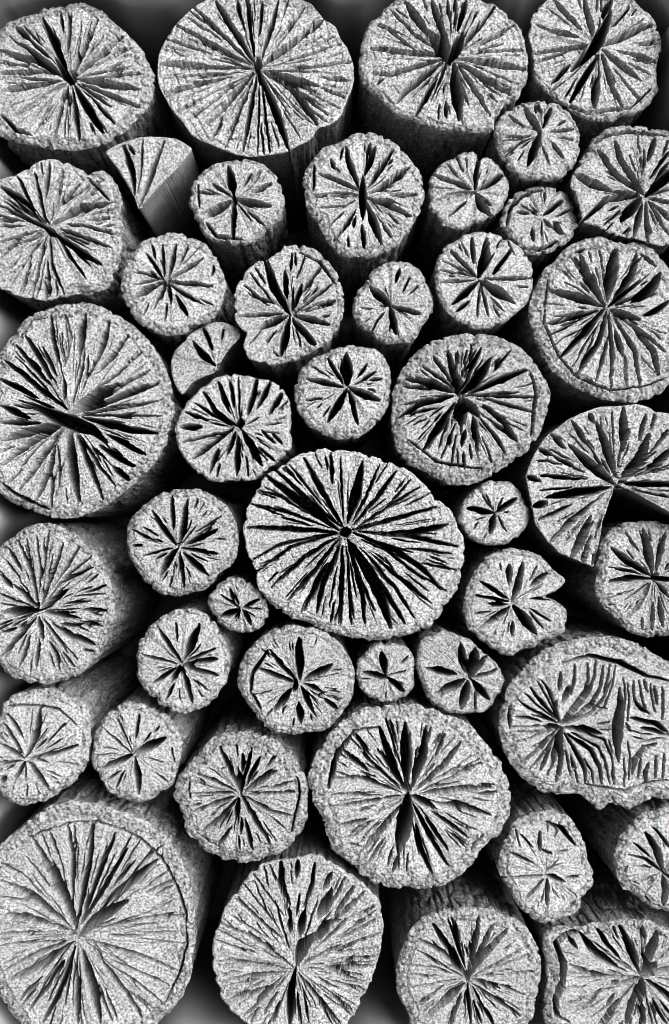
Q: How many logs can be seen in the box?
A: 45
